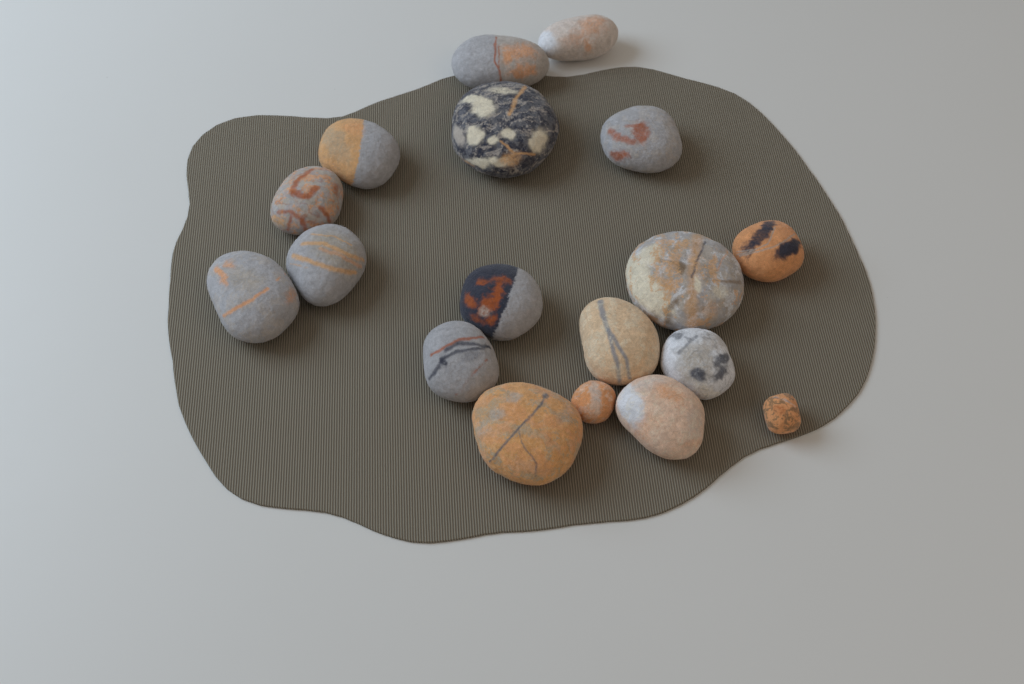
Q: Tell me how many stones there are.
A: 18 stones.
